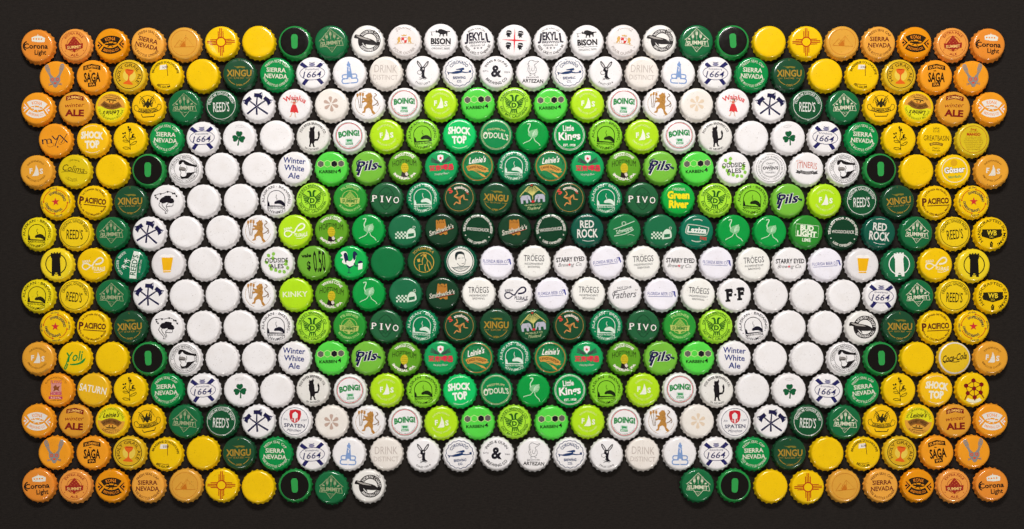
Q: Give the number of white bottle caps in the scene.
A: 137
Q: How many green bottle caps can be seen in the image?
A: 145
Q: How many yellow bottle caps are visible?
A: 66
